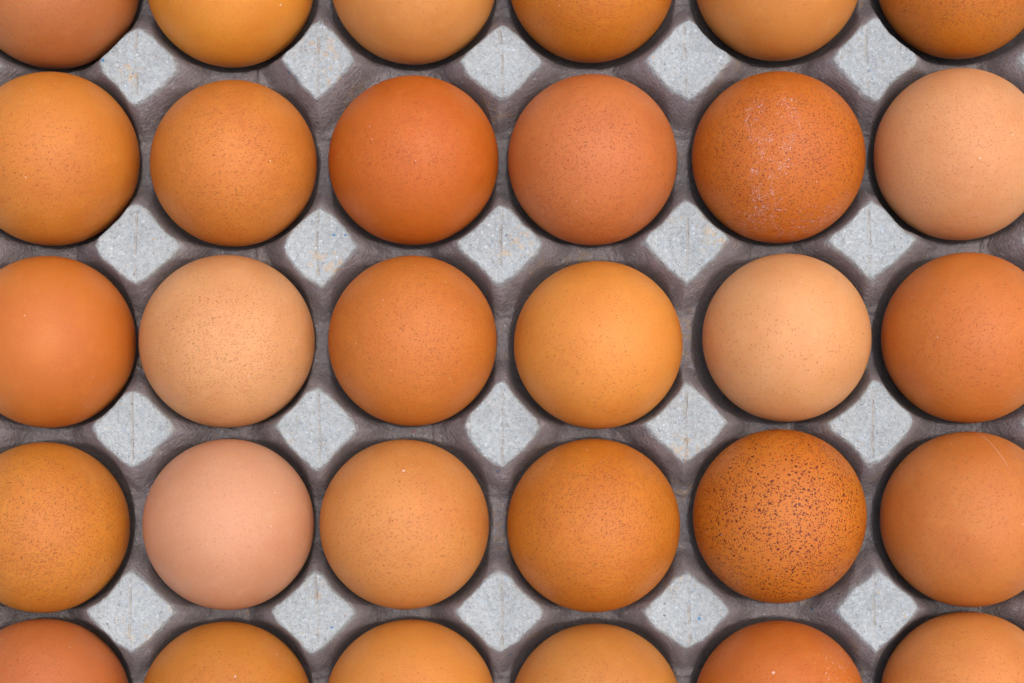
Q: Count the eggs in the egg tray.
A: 30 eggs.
